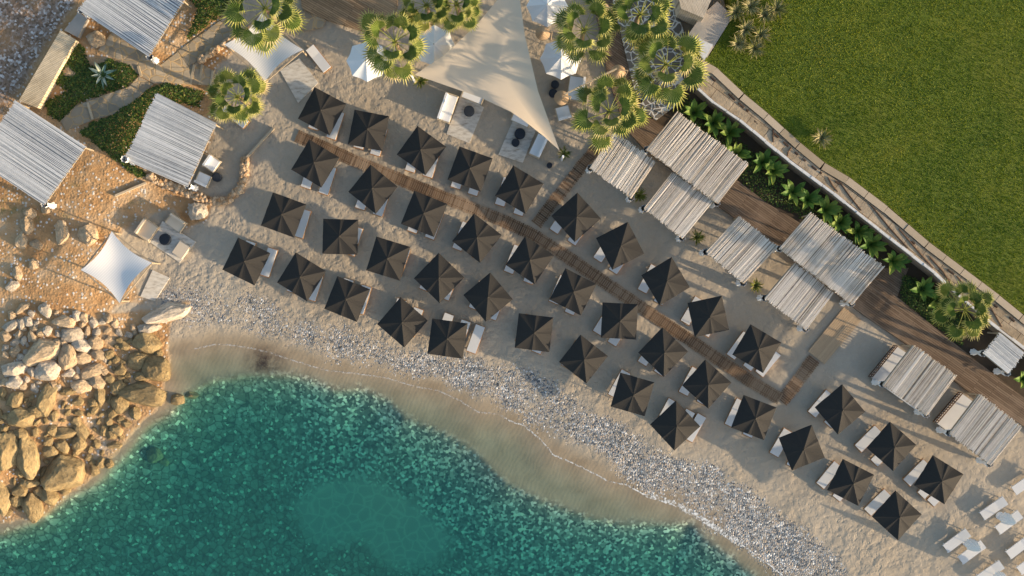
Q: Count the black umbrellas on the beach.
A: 40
